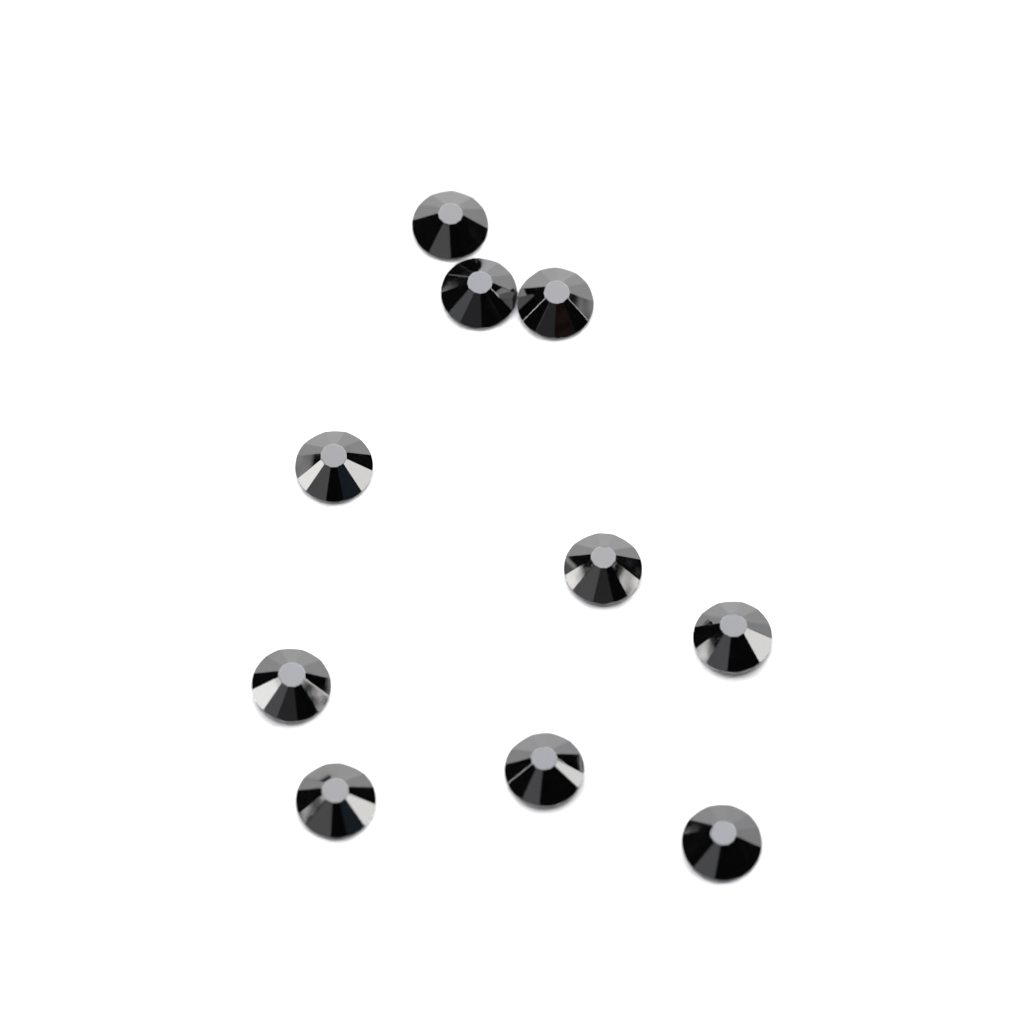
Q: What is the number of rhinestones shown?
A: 10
